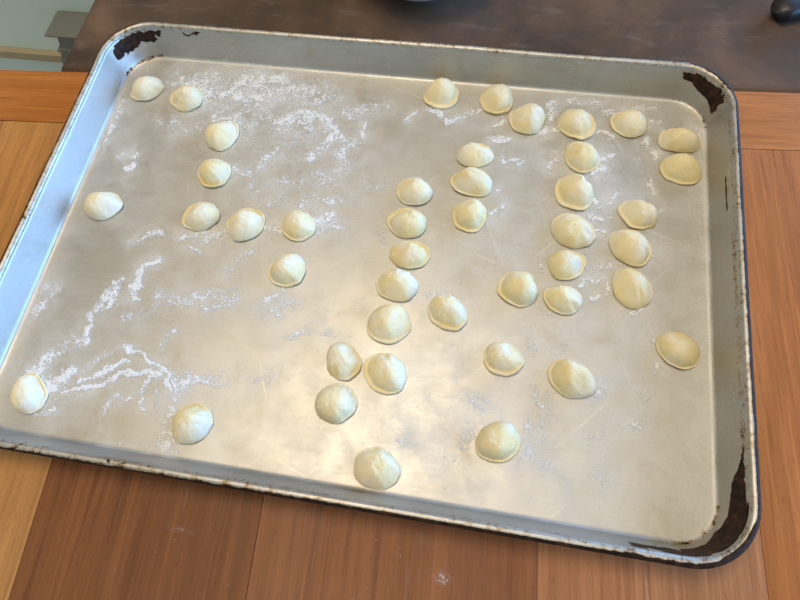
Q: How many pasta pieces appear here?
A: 44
